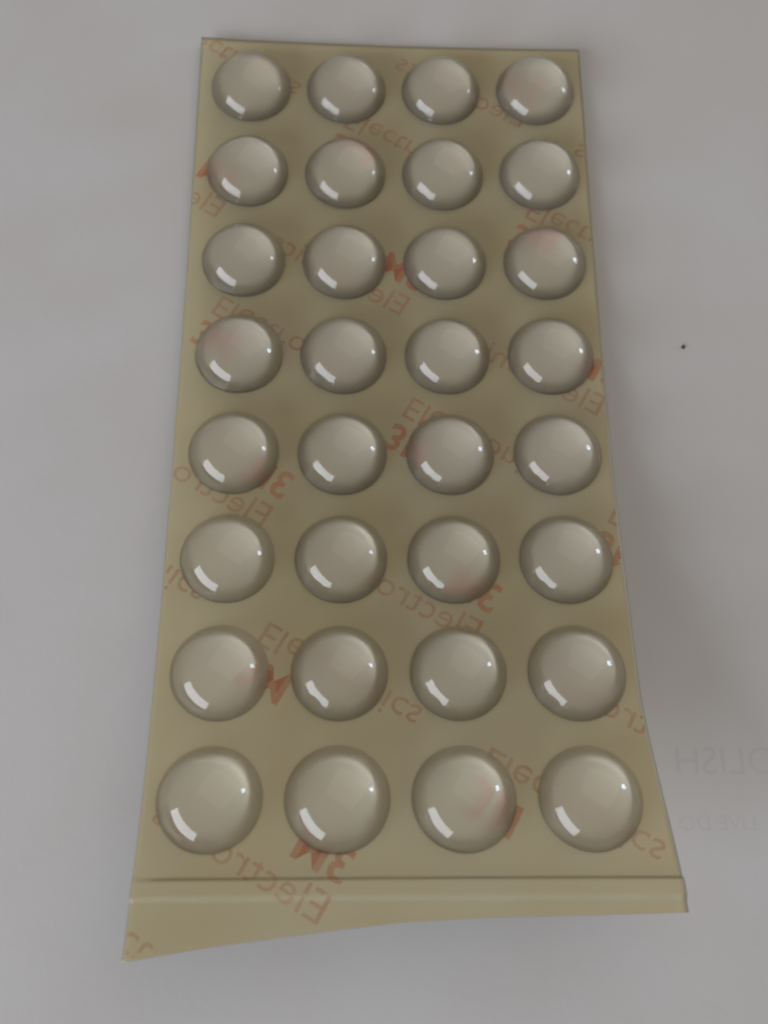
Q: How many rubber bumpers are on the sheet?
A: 32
